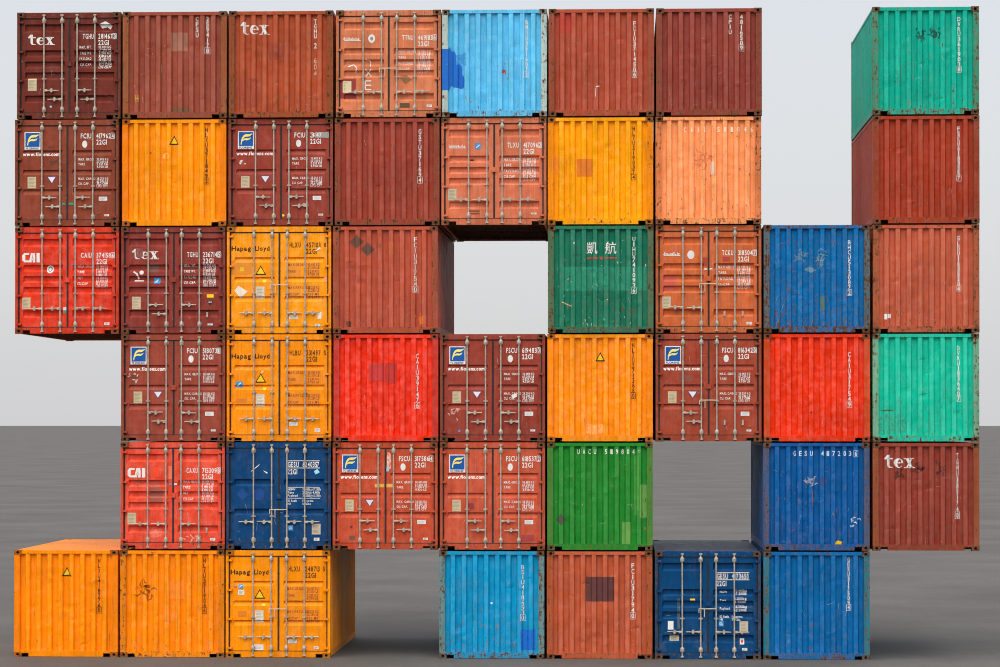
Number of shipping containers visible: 46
